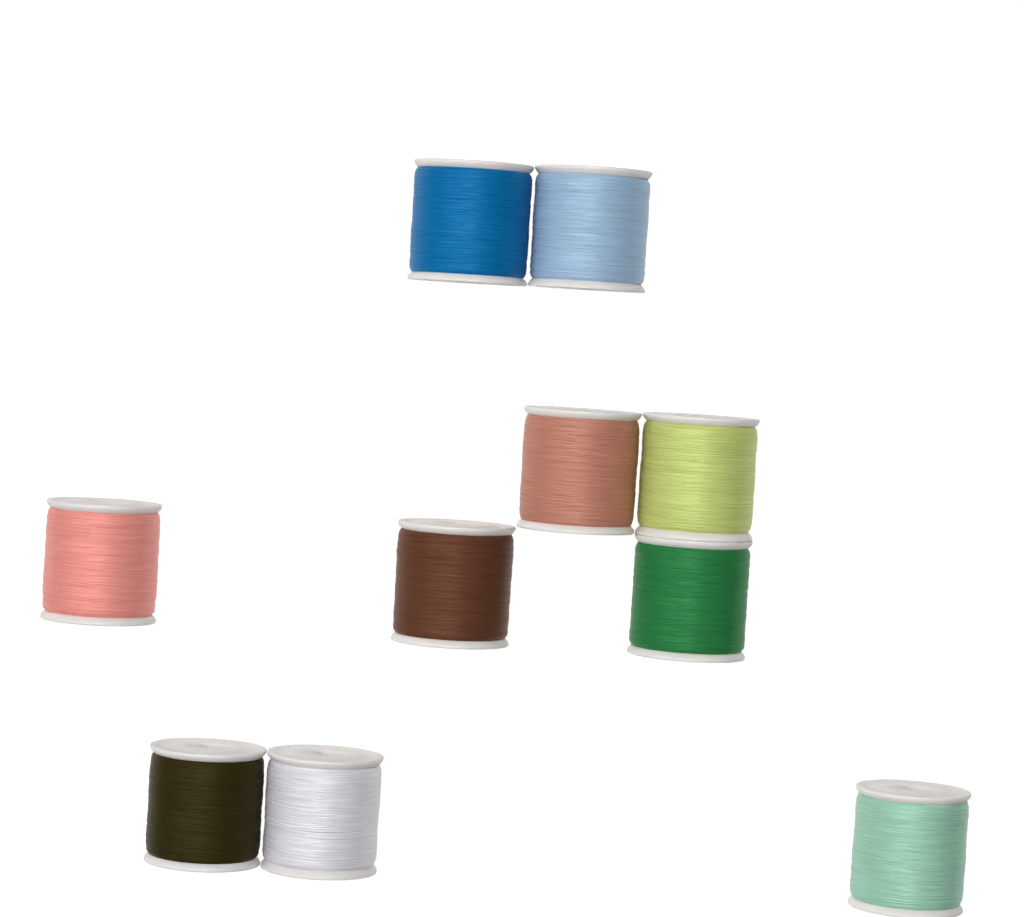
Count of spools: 10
